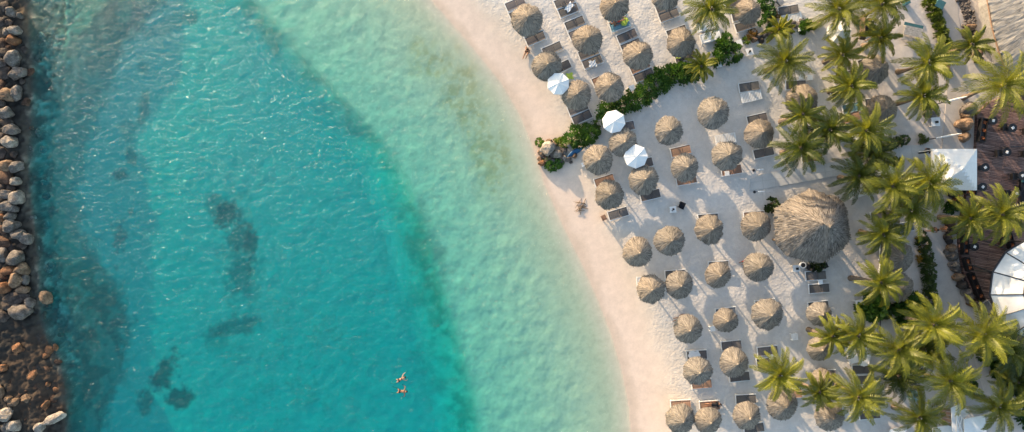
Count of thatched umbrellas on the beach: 45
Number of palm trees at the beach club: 41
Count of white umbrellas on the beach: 4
